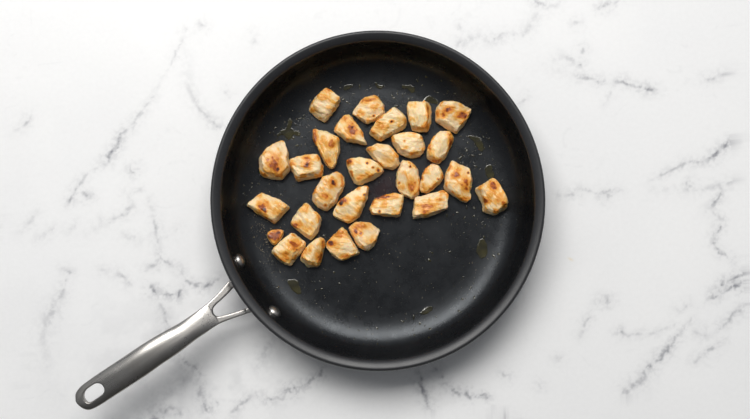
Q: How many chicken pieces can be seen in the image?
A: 28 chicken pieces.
